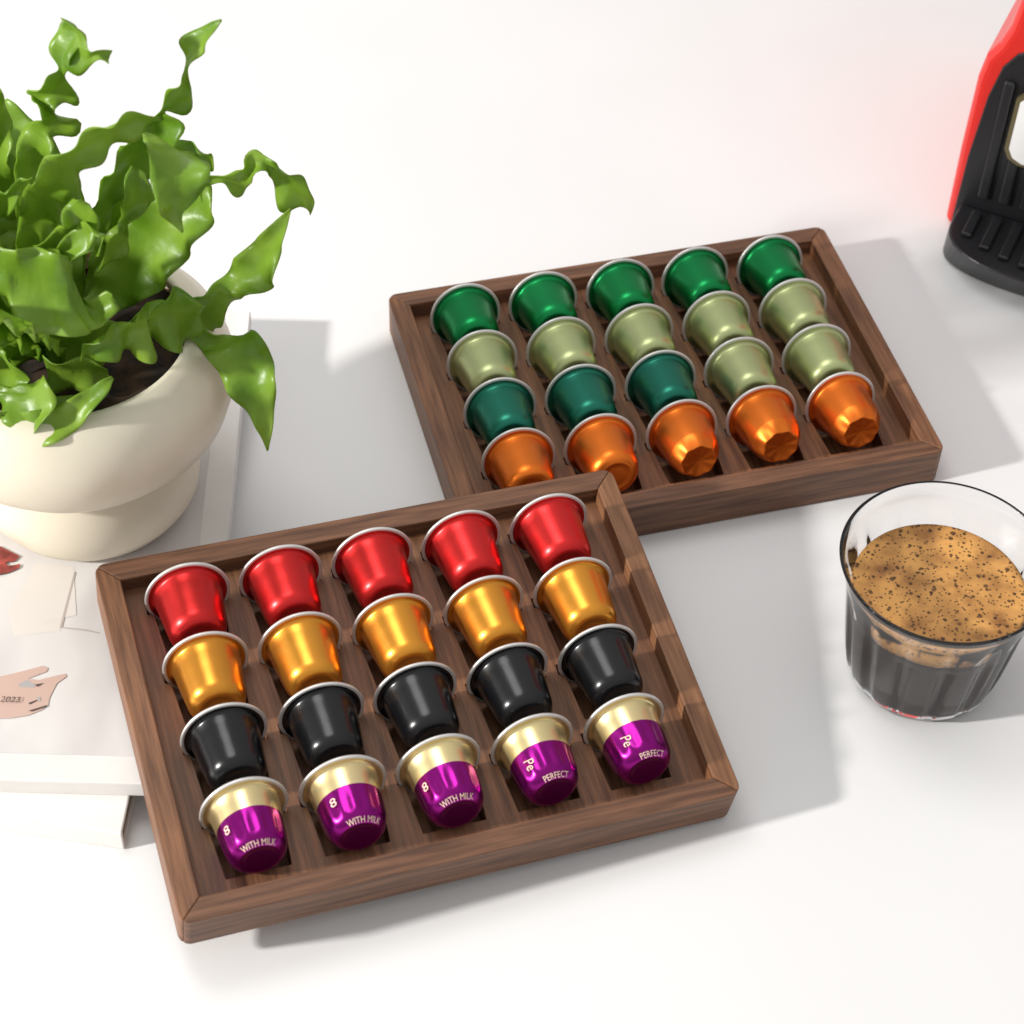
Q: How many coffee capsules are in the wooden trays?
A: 40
